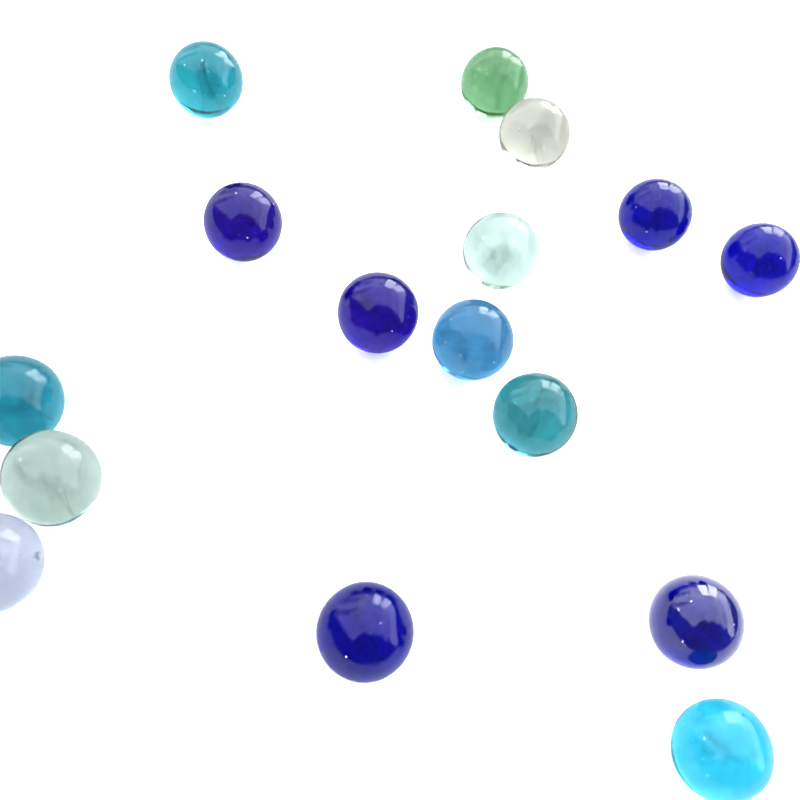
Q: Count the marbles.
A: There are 16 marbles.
